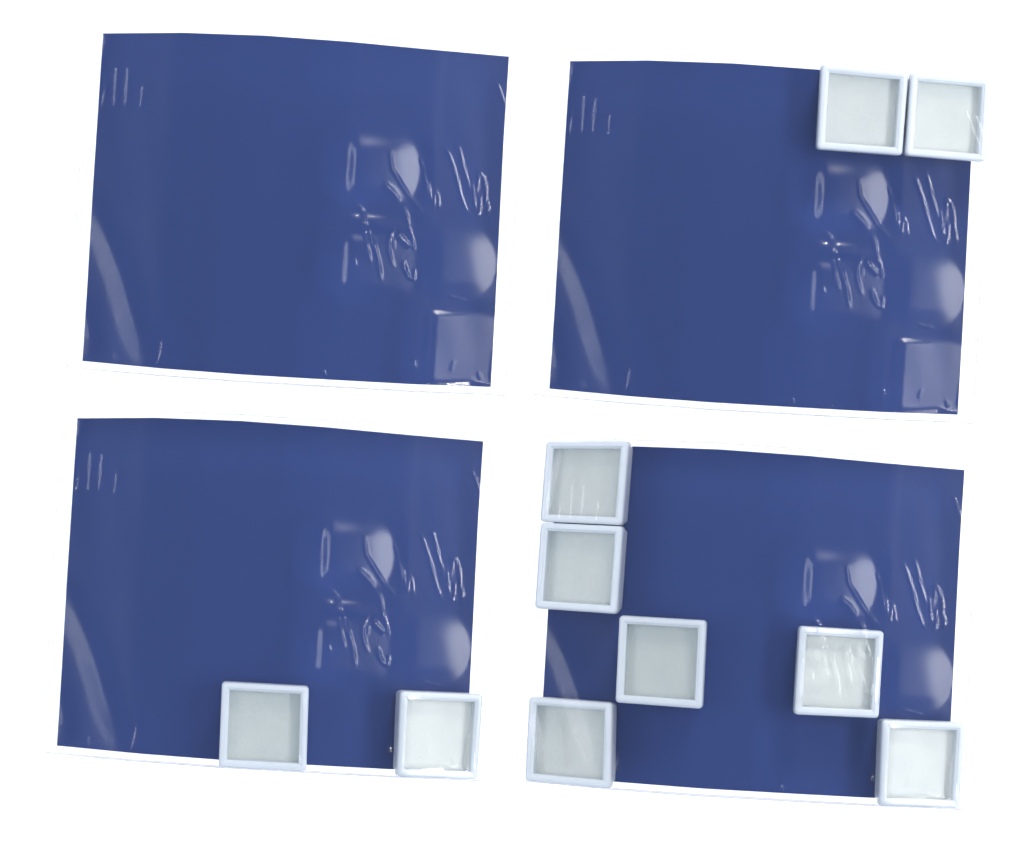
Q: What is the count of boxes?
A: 10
